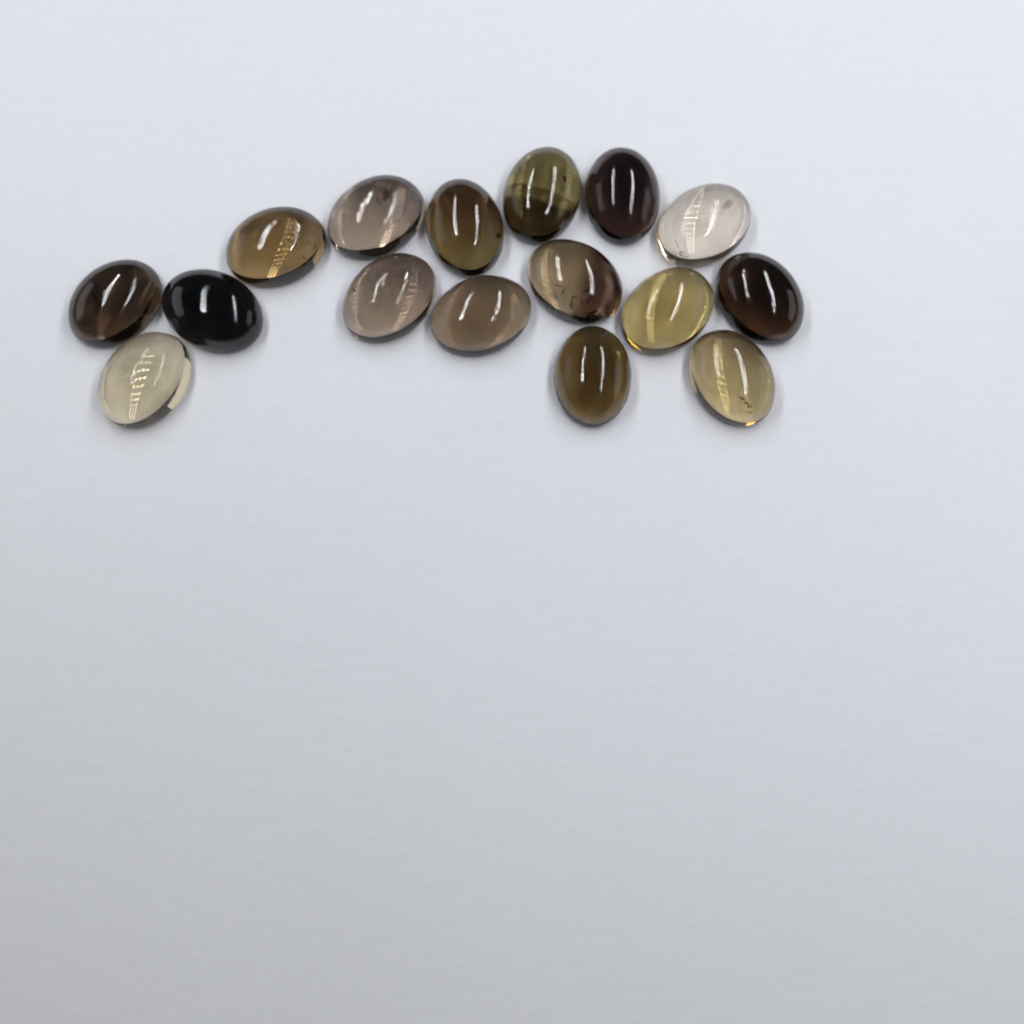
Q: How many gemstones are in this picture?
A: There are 16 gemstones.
